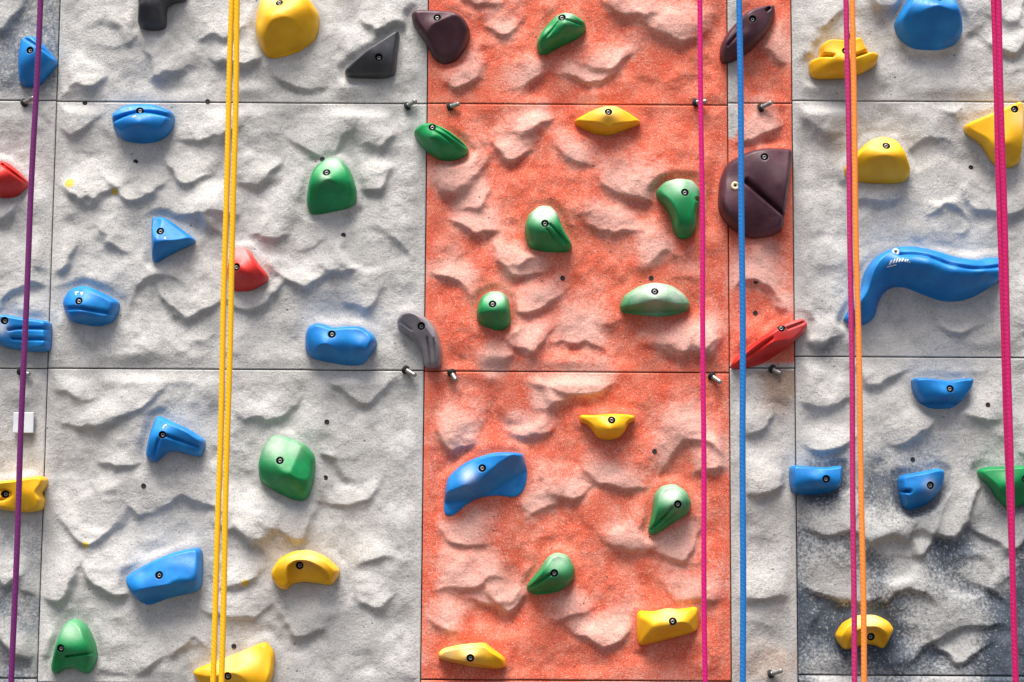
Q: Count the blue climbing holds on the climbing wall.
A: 14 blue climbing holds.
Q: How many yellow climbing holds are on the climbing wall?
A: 12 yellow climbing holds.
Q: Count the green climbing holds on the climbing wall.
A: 12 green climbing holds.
